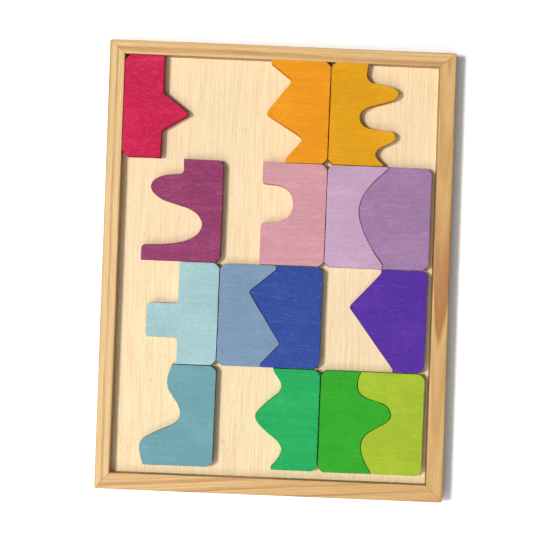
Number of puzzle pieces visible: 15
